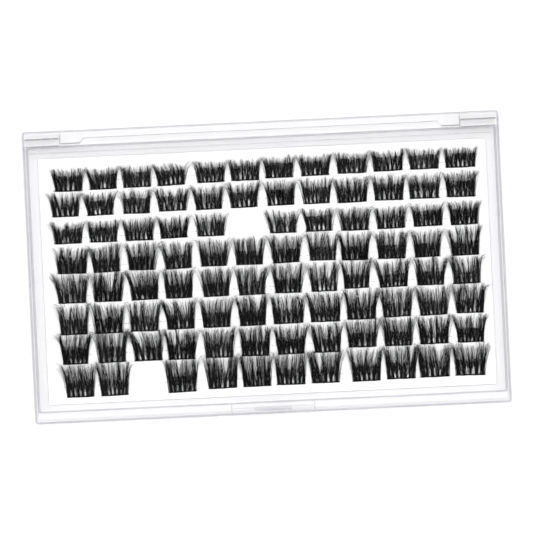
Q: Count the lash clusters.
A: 94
